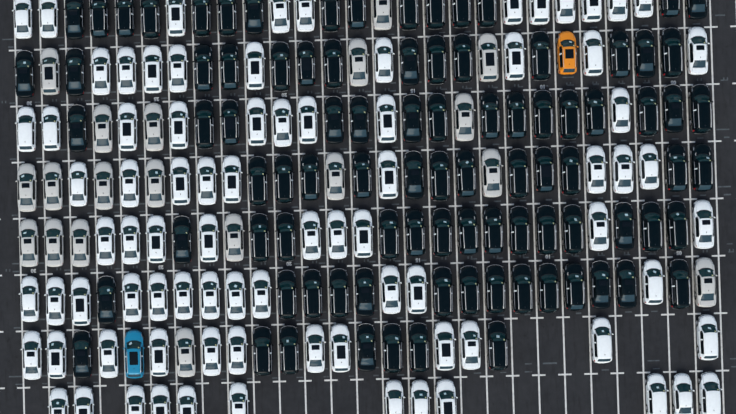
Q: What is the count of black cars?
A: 91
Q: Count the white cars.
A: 83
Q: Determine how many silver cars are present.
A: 19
